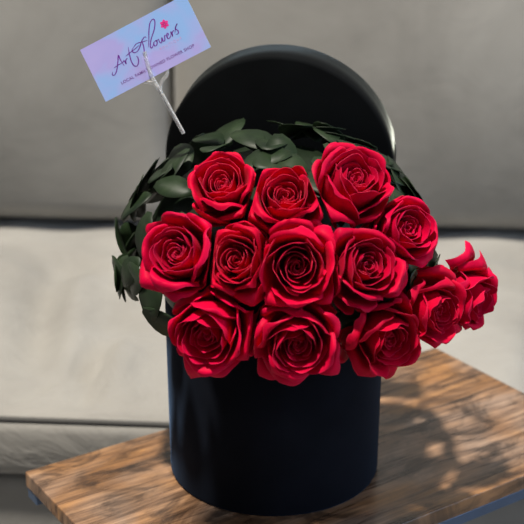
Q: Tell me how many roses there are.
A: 13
